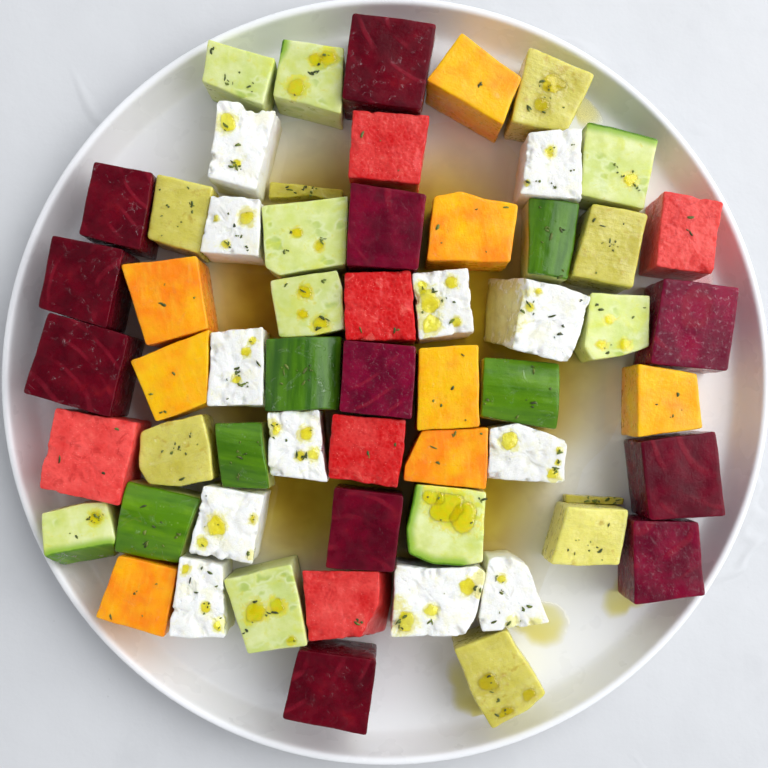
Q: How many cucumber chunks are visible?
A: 14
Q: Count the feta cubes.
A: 12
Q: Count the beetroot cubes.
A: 11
